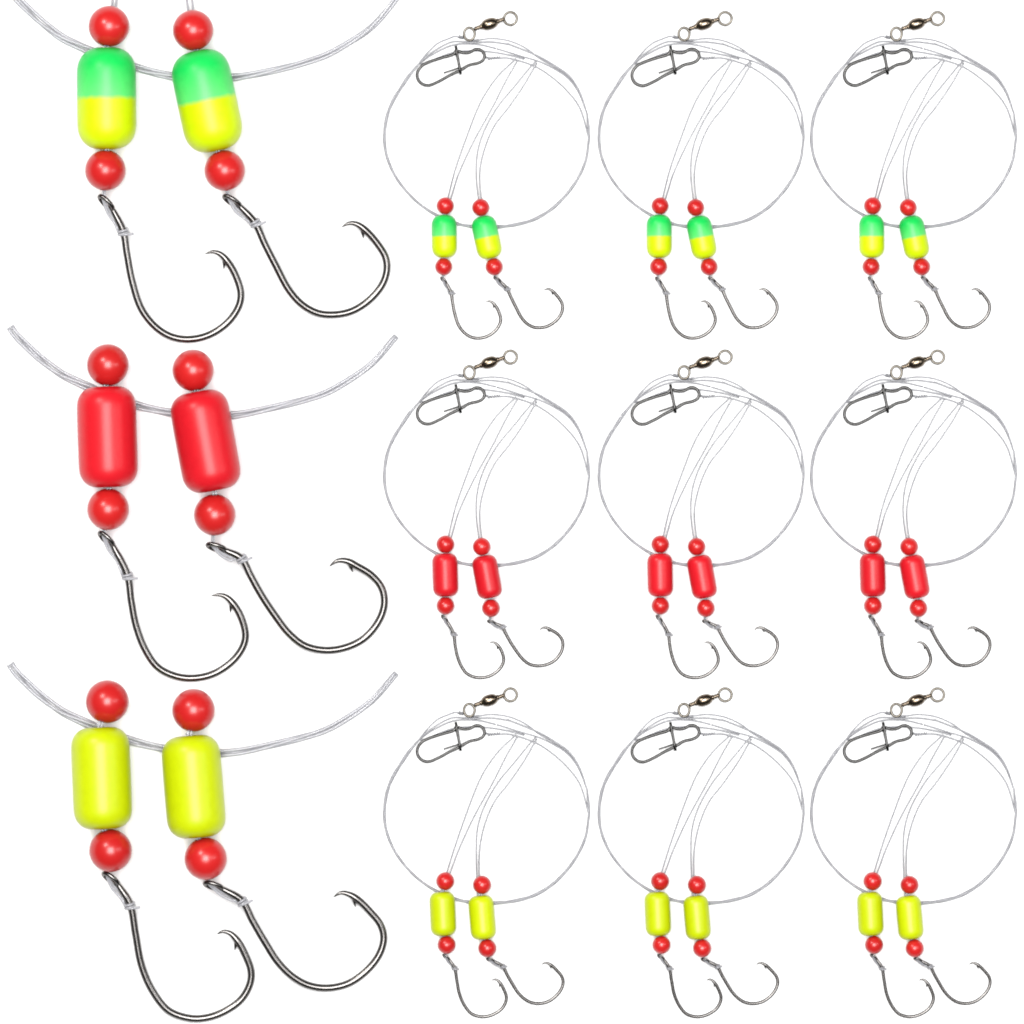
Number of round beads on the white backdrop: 48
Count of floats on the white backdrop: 24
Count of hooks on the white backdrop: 24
